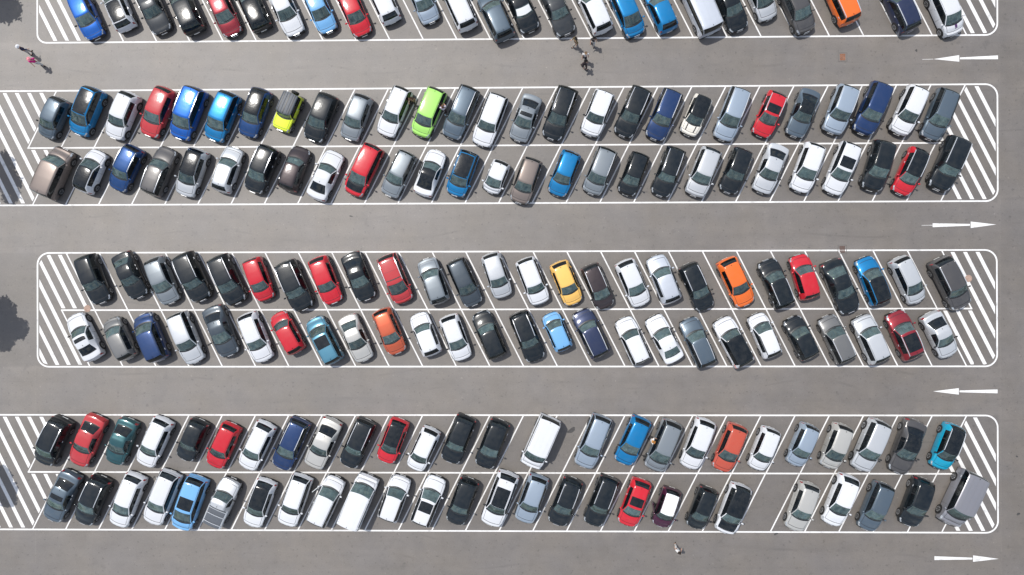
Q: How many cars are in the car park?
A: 183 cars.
